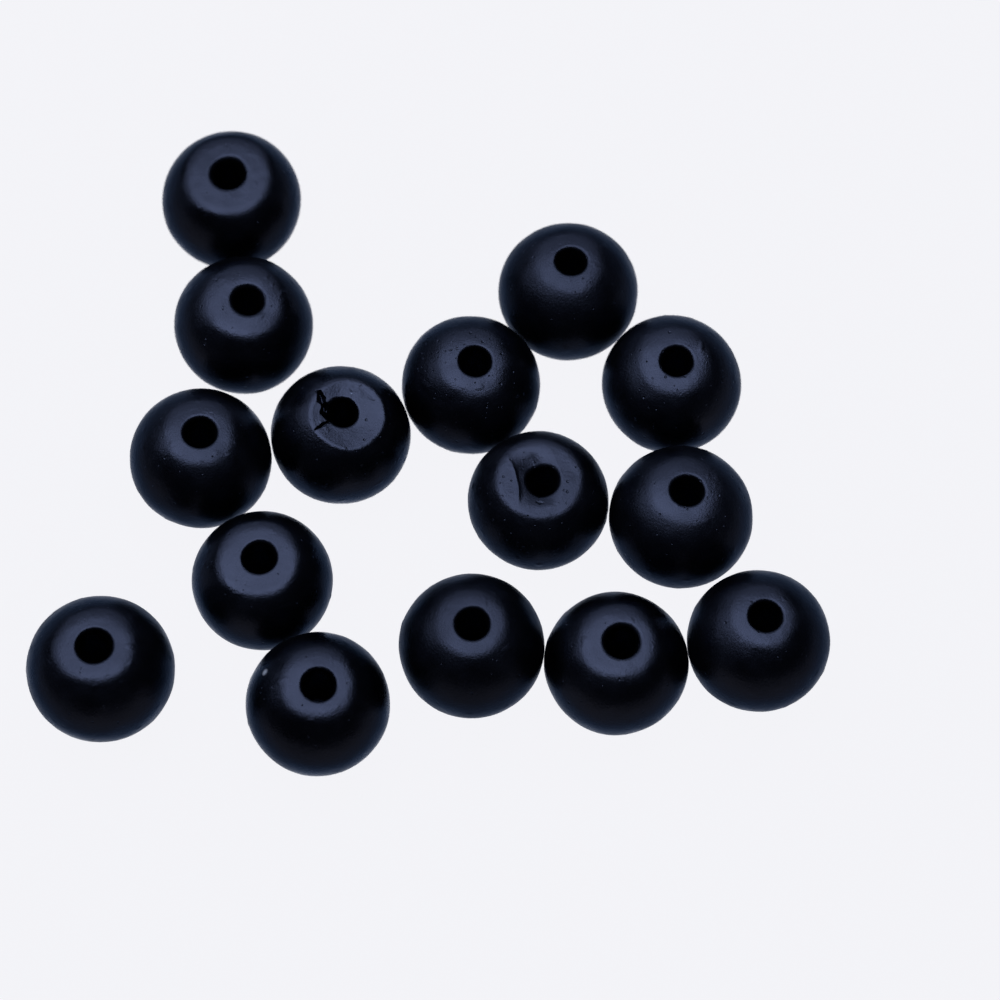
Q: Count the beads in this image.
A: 15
